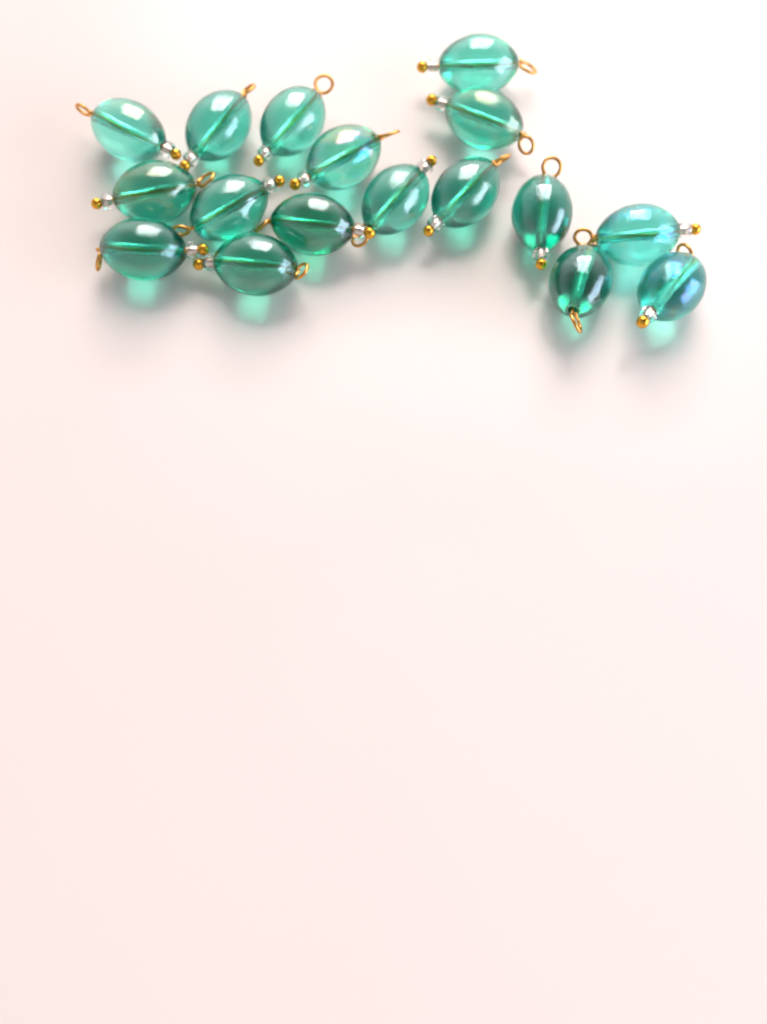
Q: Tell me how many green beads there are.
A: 17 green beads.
